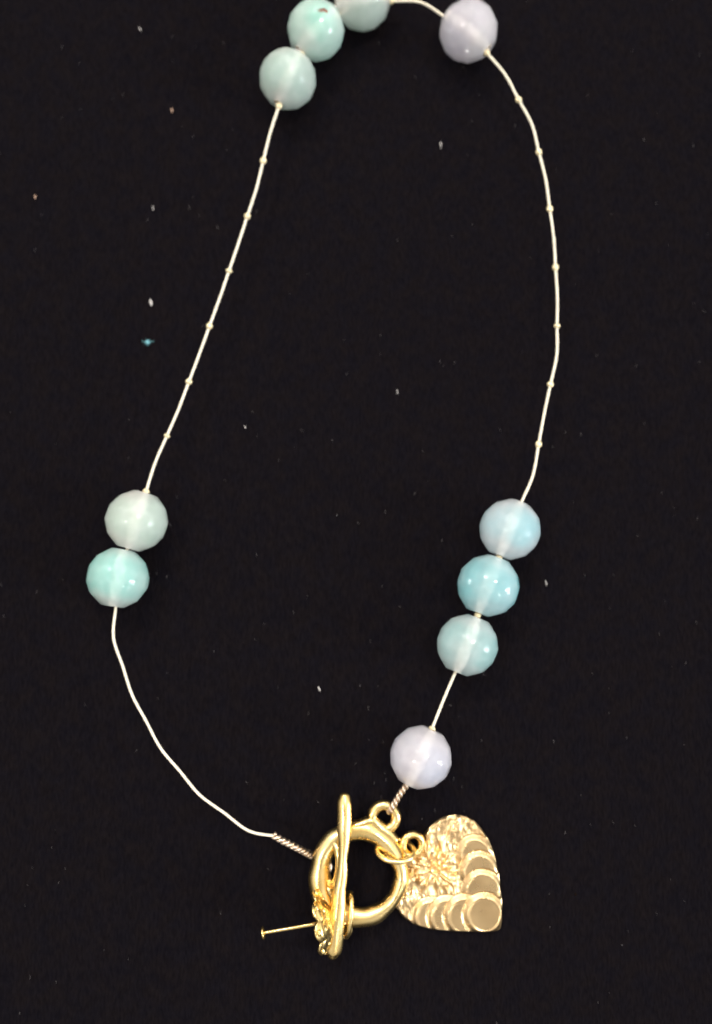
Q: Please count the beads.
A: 10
